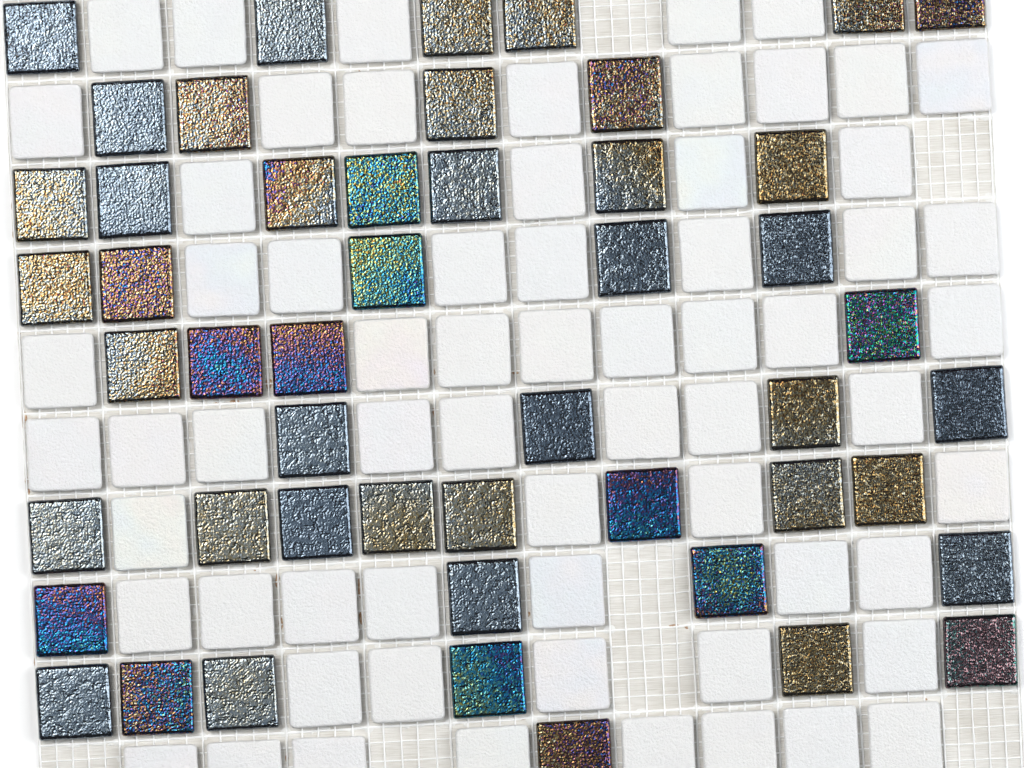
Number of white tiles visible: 64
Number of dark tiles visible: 49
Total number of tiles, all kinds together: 113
